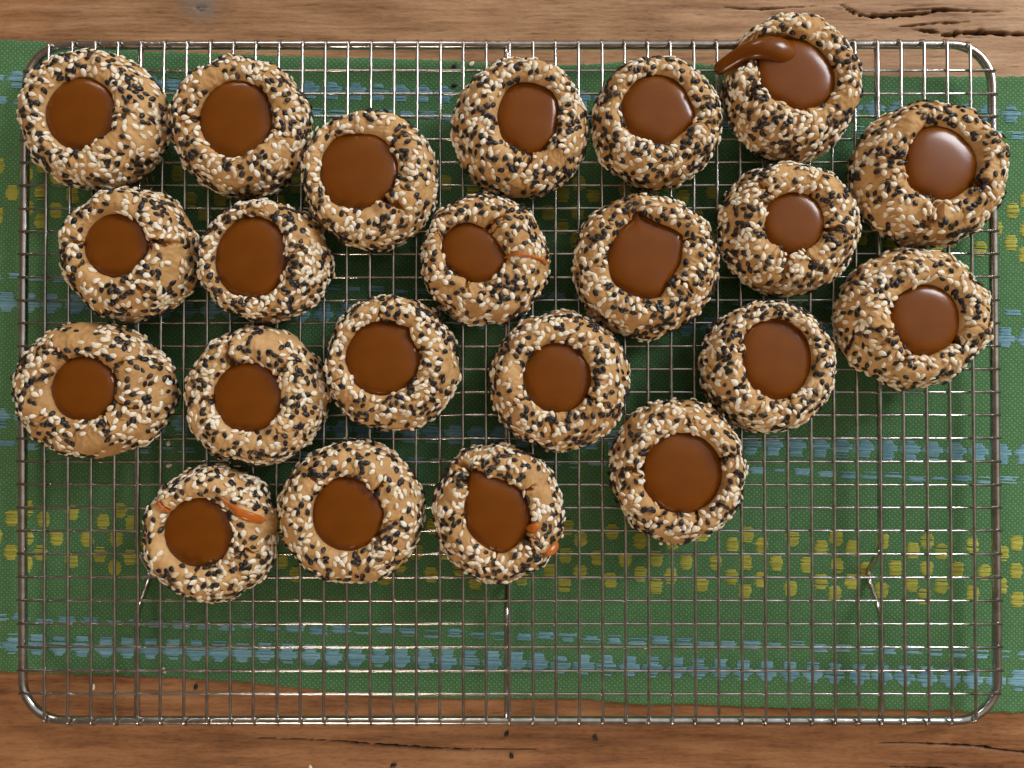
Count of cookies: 22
